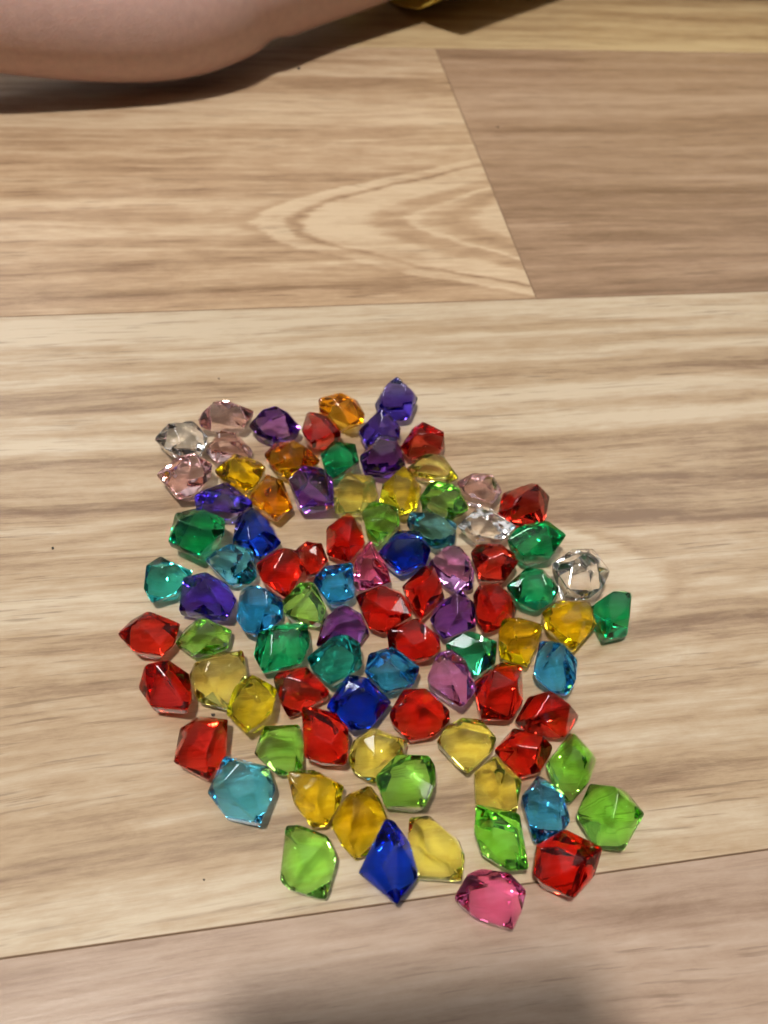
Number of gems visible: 89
